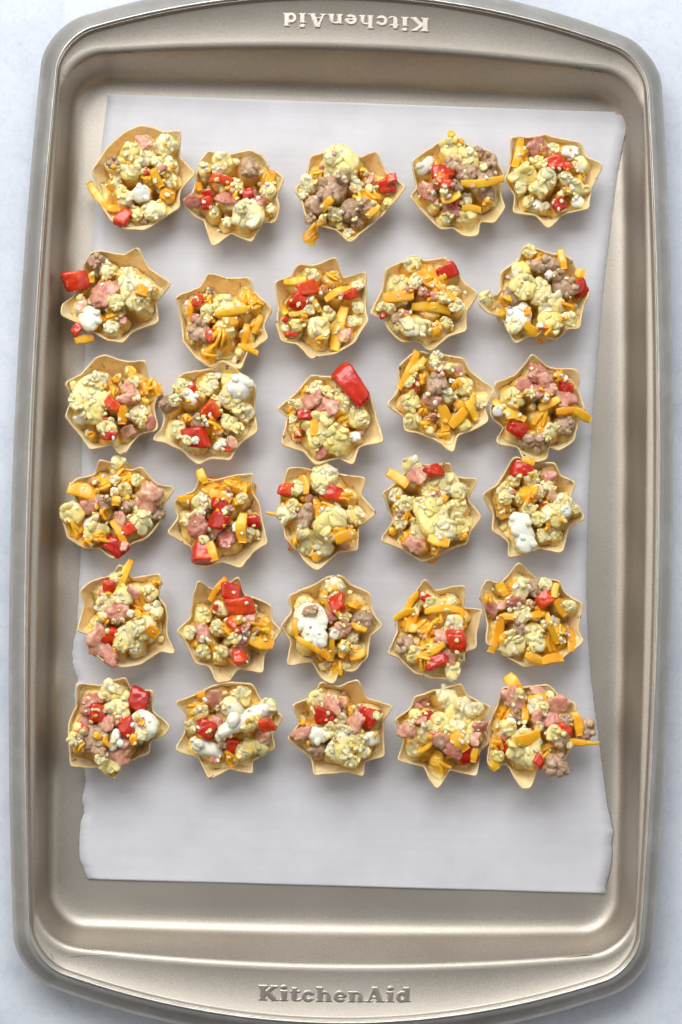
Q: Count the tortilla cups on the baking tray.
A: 30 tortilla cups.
